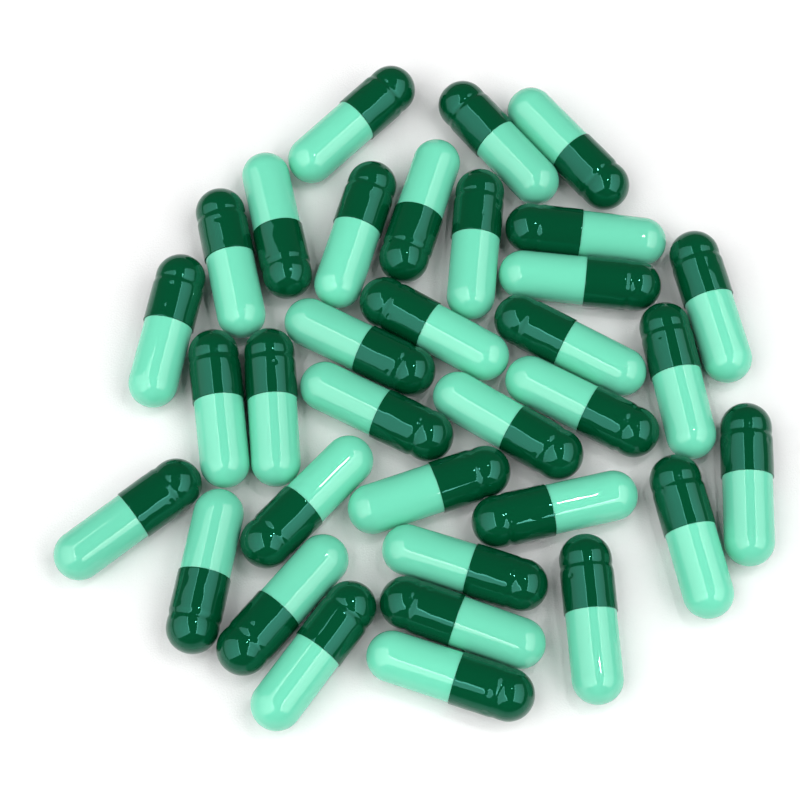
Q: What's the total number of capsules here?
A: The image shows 34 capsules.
